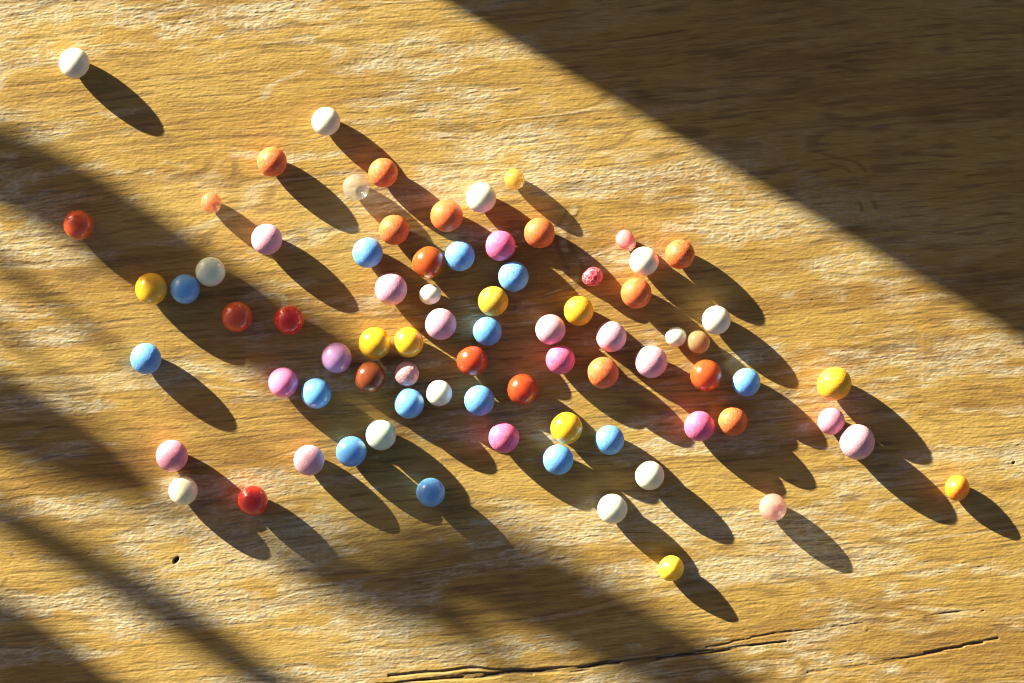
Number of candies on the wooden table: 78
